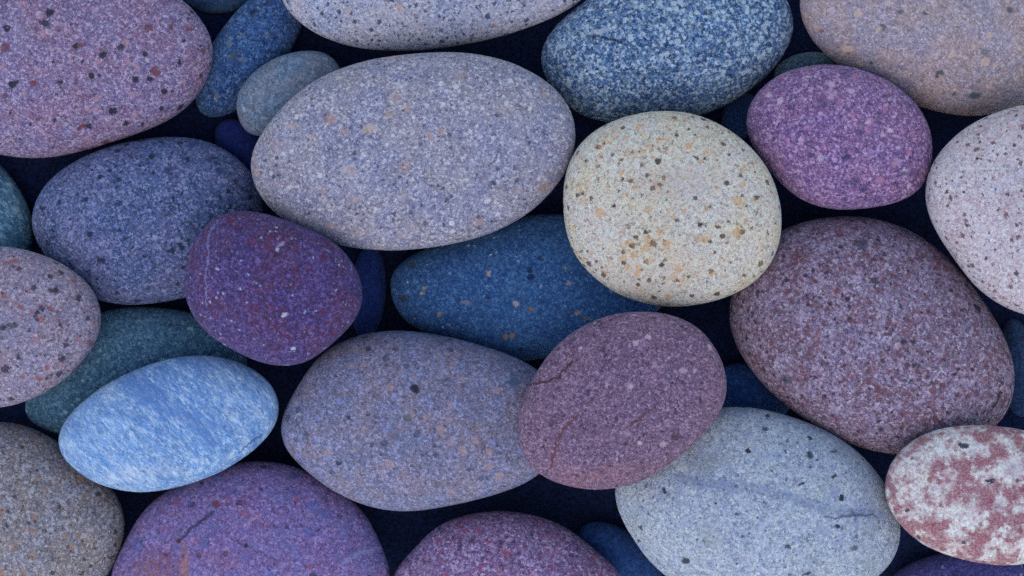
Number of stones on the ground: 34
